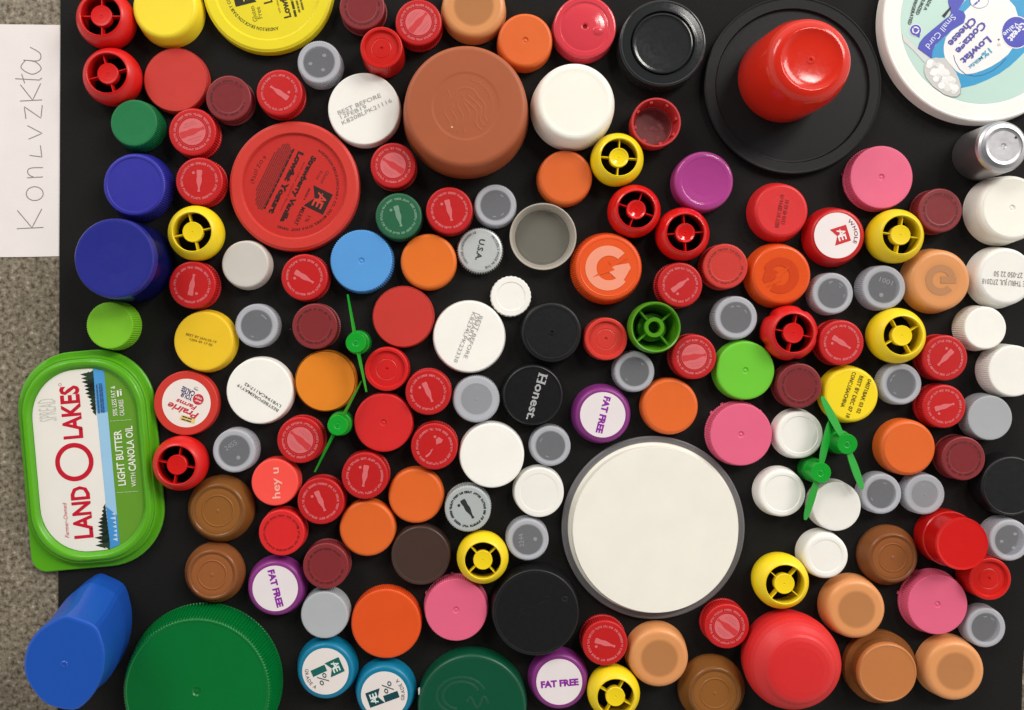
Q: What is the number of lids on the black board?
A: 154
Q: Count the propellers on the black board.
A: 4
